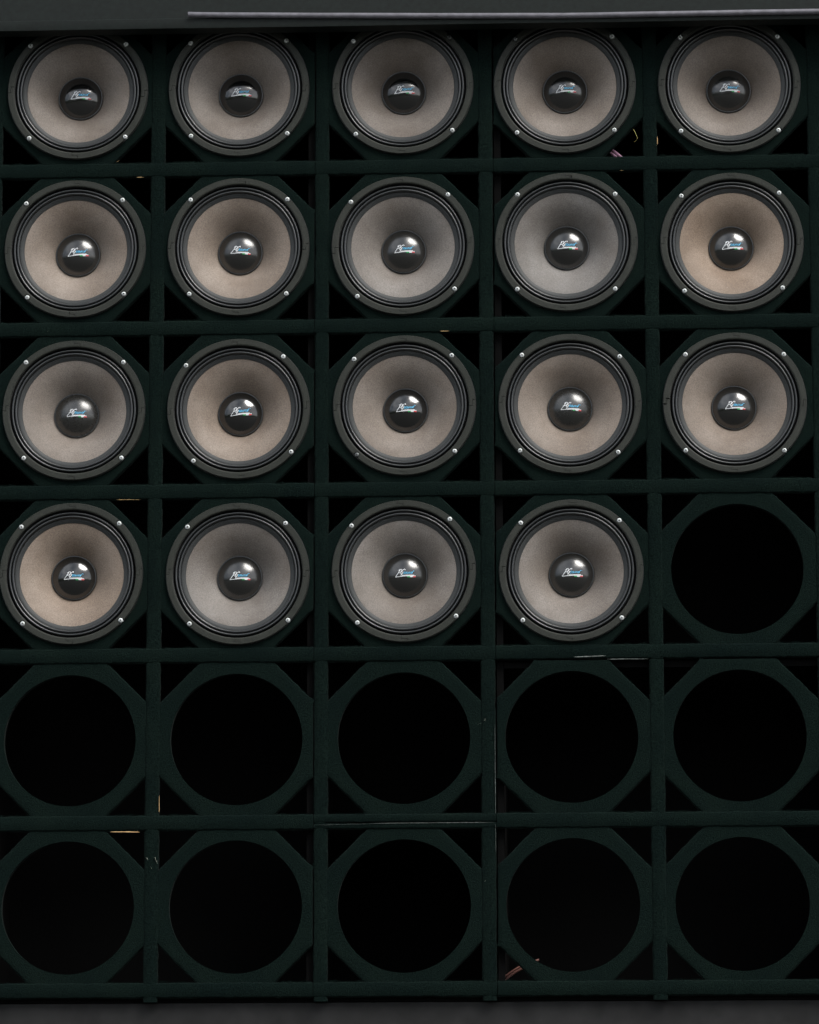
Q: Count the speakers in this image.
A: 19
